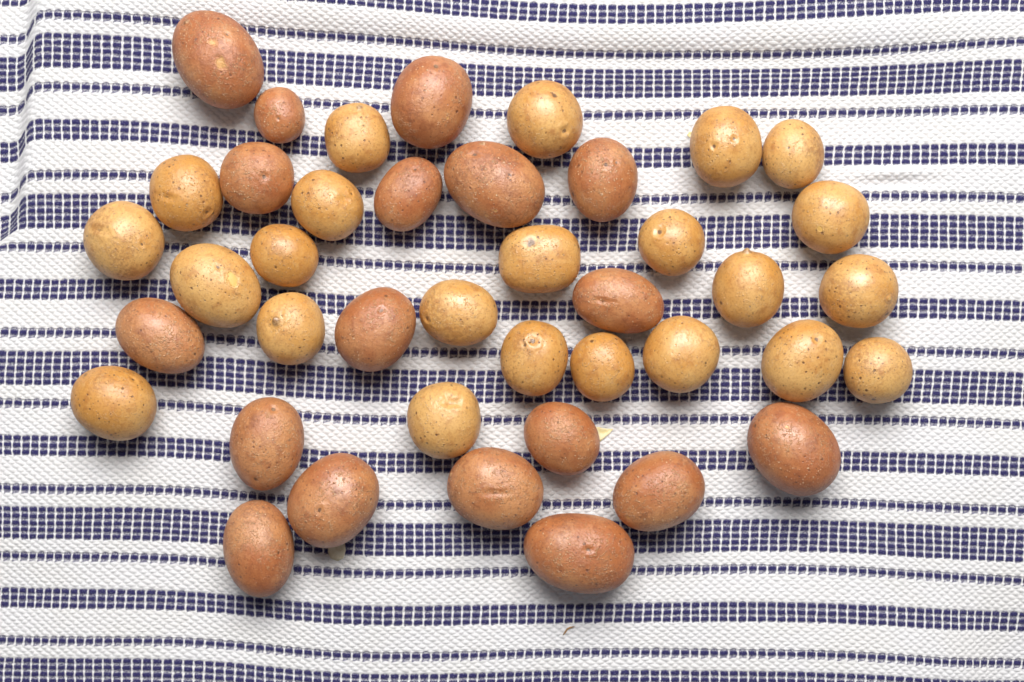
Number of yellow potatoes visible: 23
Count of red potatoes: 18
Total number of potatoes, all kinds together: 41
